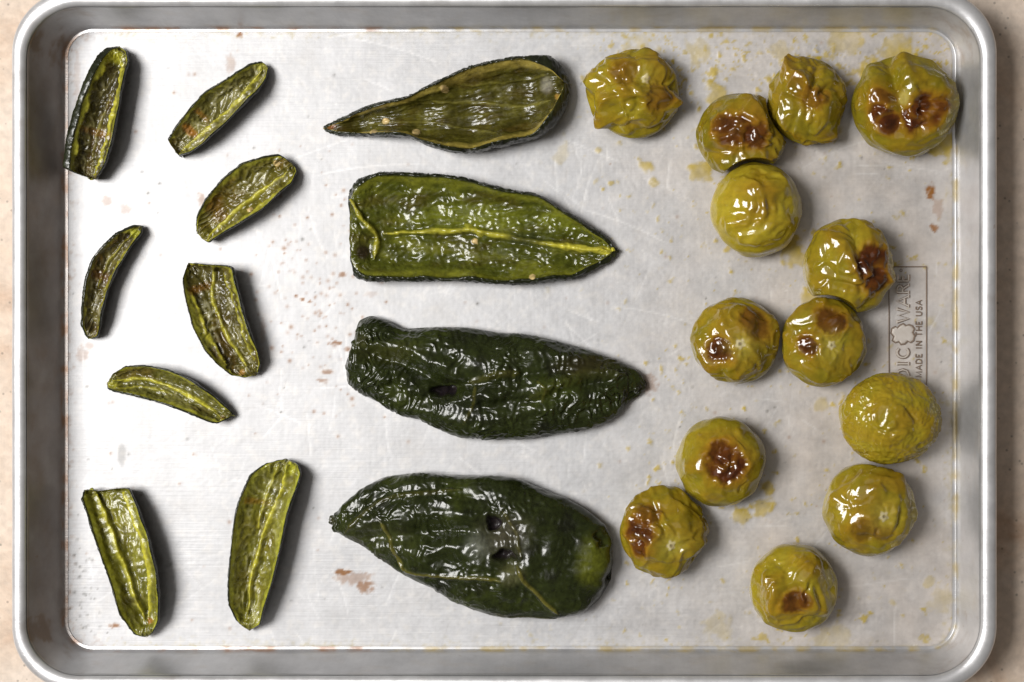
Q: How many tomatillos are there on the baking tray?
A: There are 13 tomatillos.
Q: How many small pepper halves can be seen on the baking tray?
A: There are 8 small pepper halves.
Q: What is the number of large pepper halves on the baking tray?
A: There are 4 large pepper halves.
